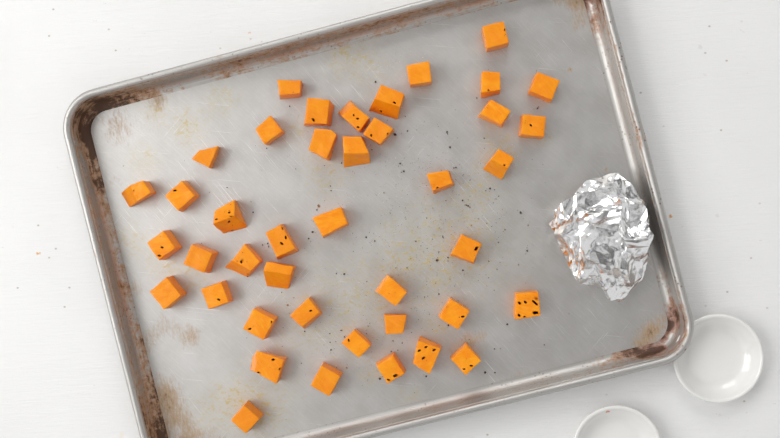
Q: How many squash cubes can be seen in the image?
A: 42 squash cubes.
